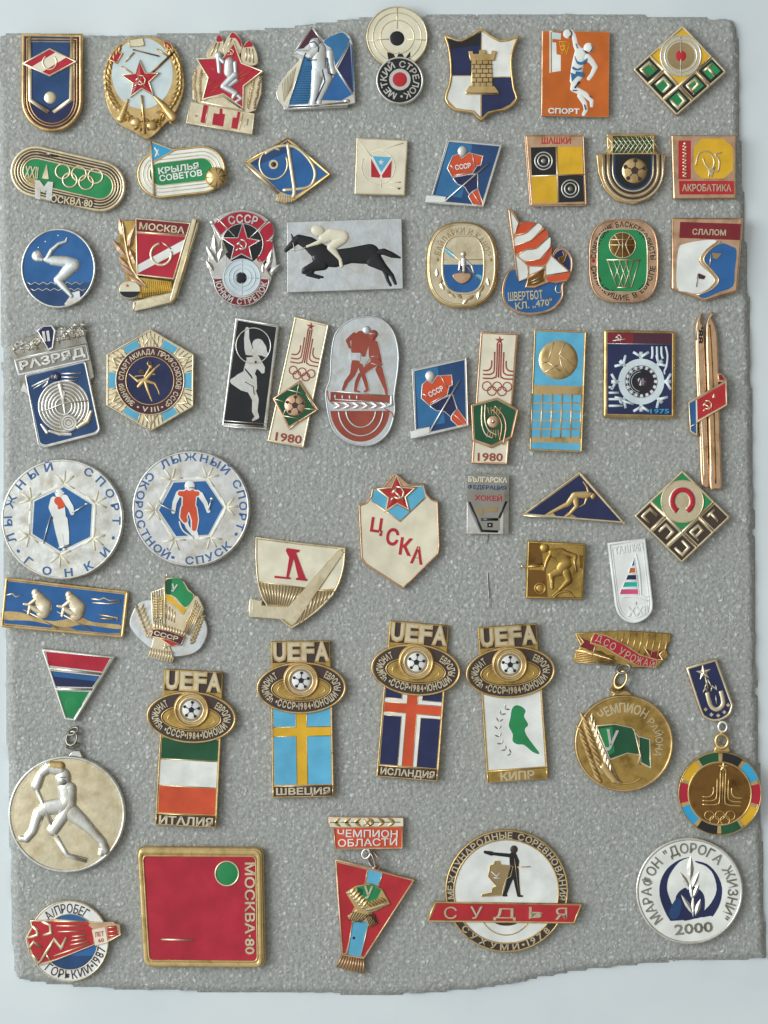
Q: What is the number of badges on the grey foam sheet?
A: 57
